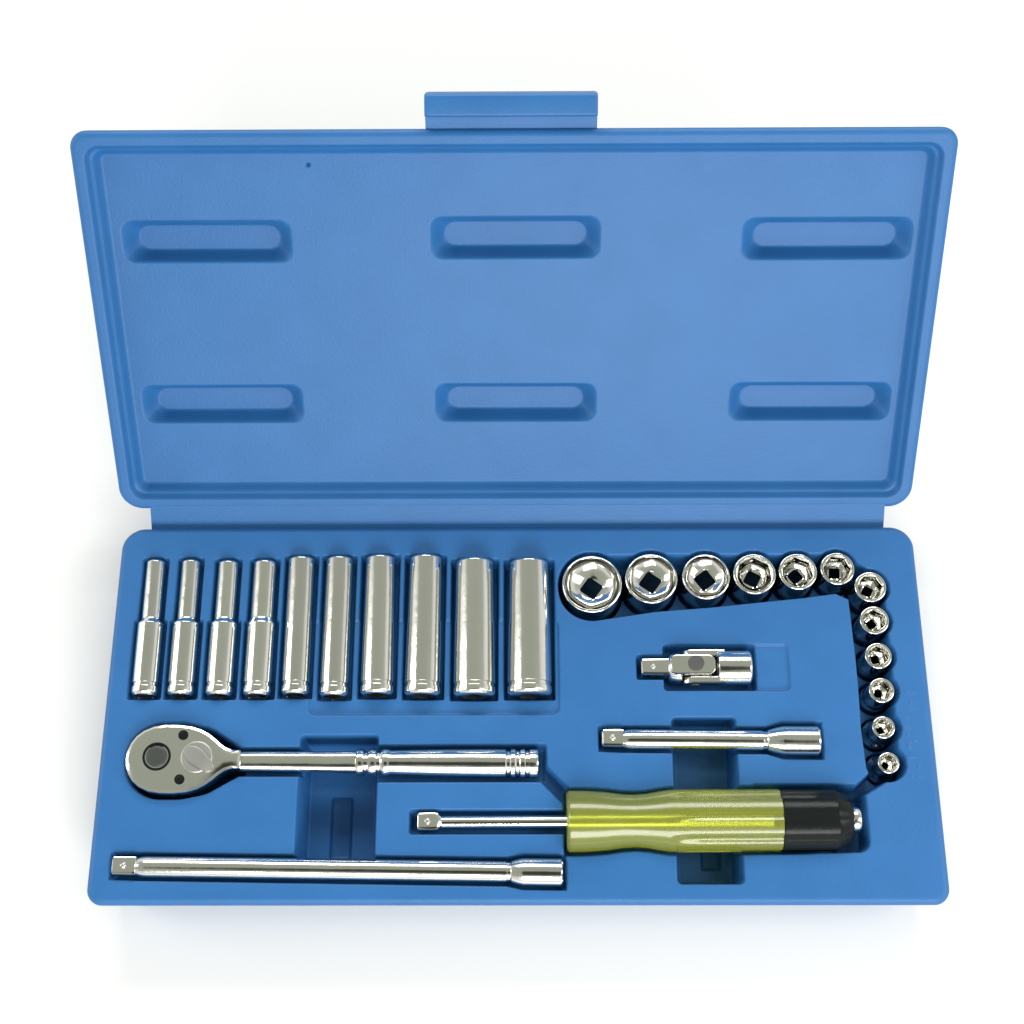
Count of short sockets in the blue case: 12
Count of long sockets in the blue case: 10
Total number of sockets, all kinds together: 22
